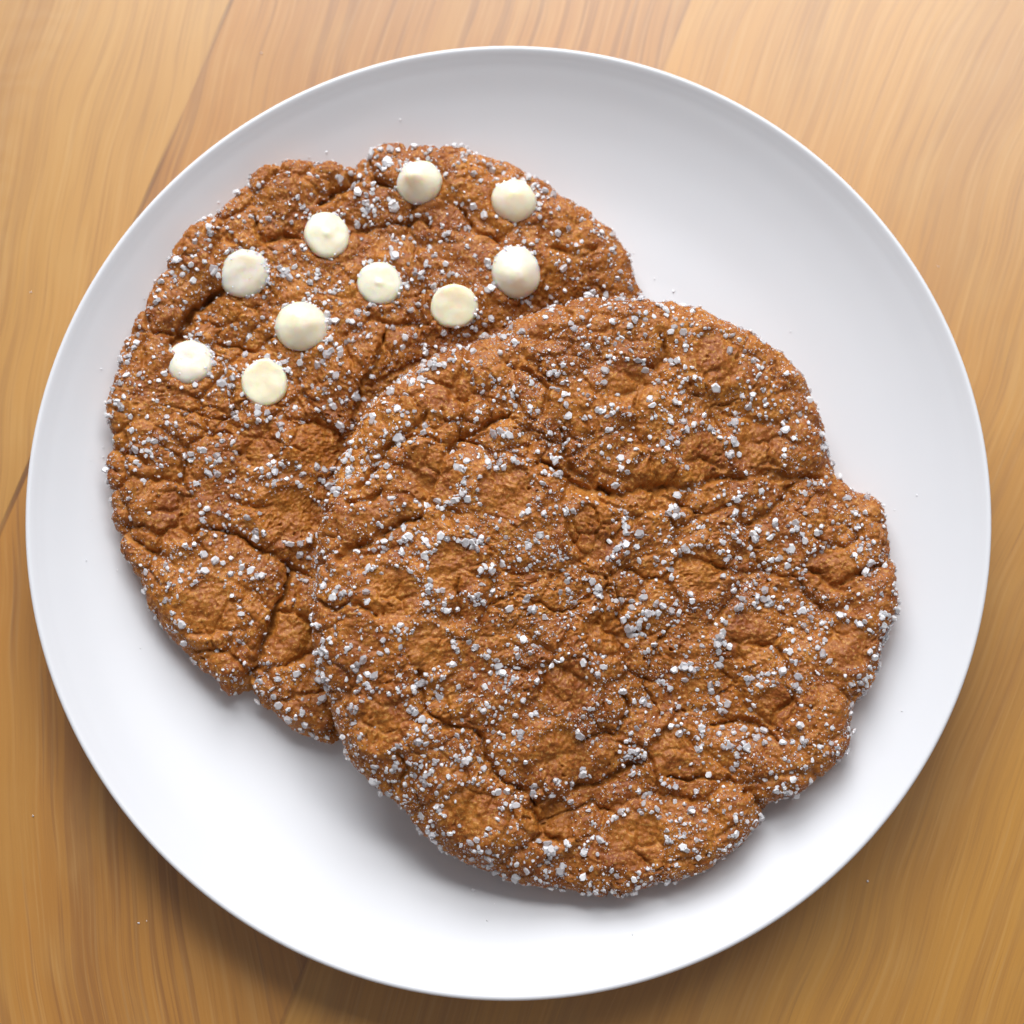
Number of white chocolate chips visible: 10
